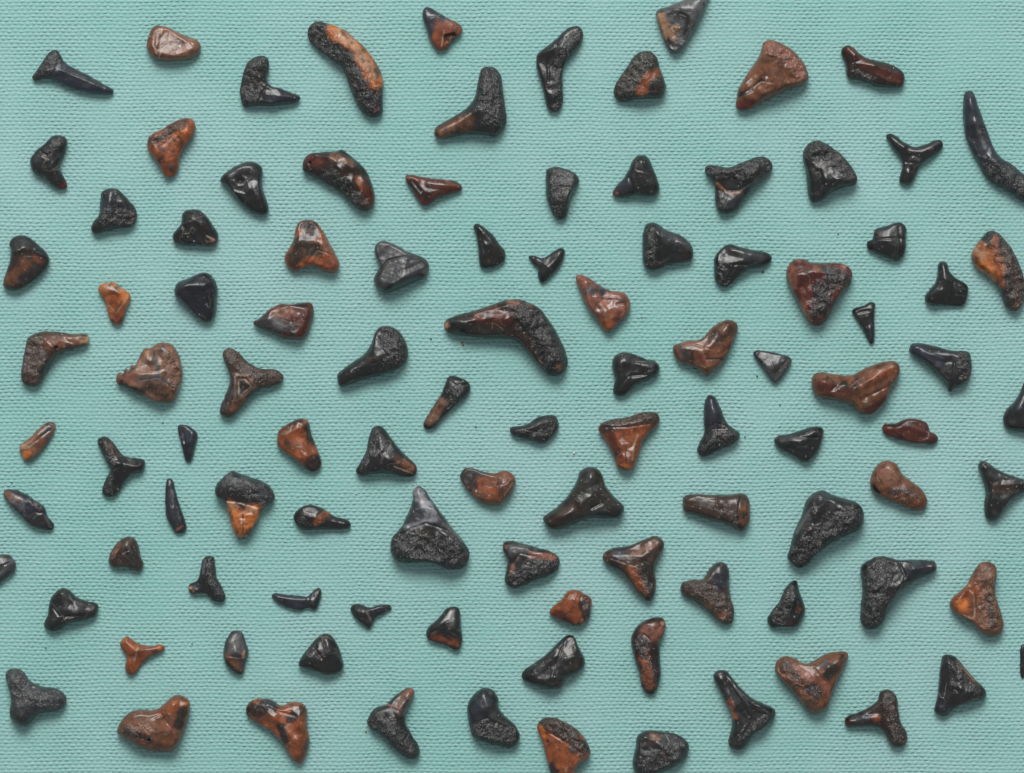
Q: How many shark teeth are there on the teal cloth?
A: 104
